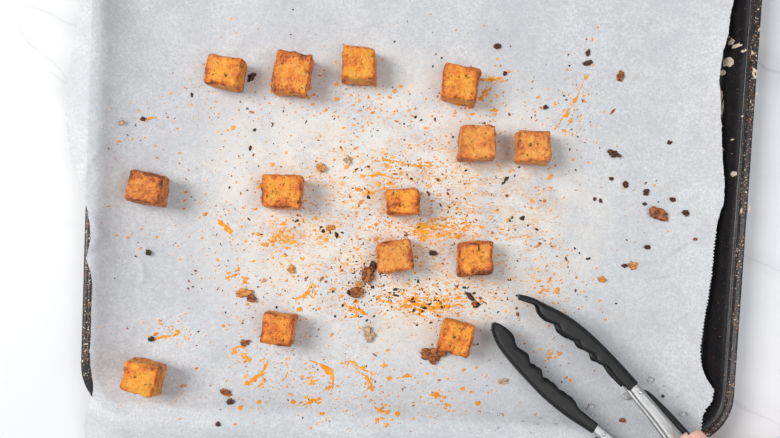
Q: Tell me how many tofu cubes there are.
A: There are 14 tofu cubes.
